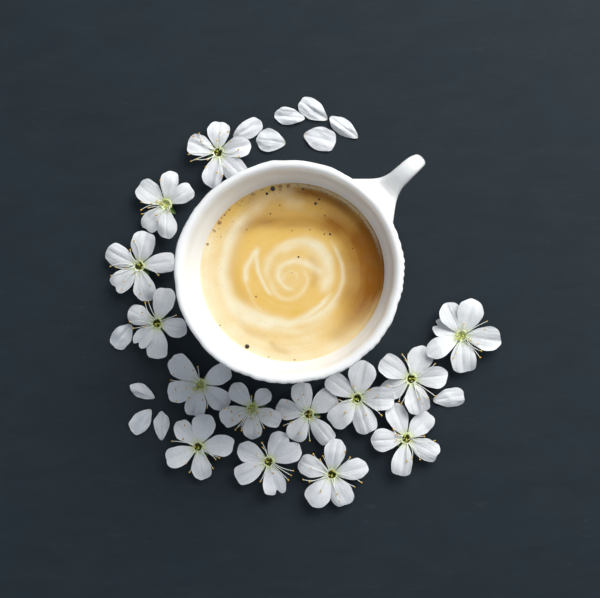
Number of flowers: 14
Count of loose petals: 11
